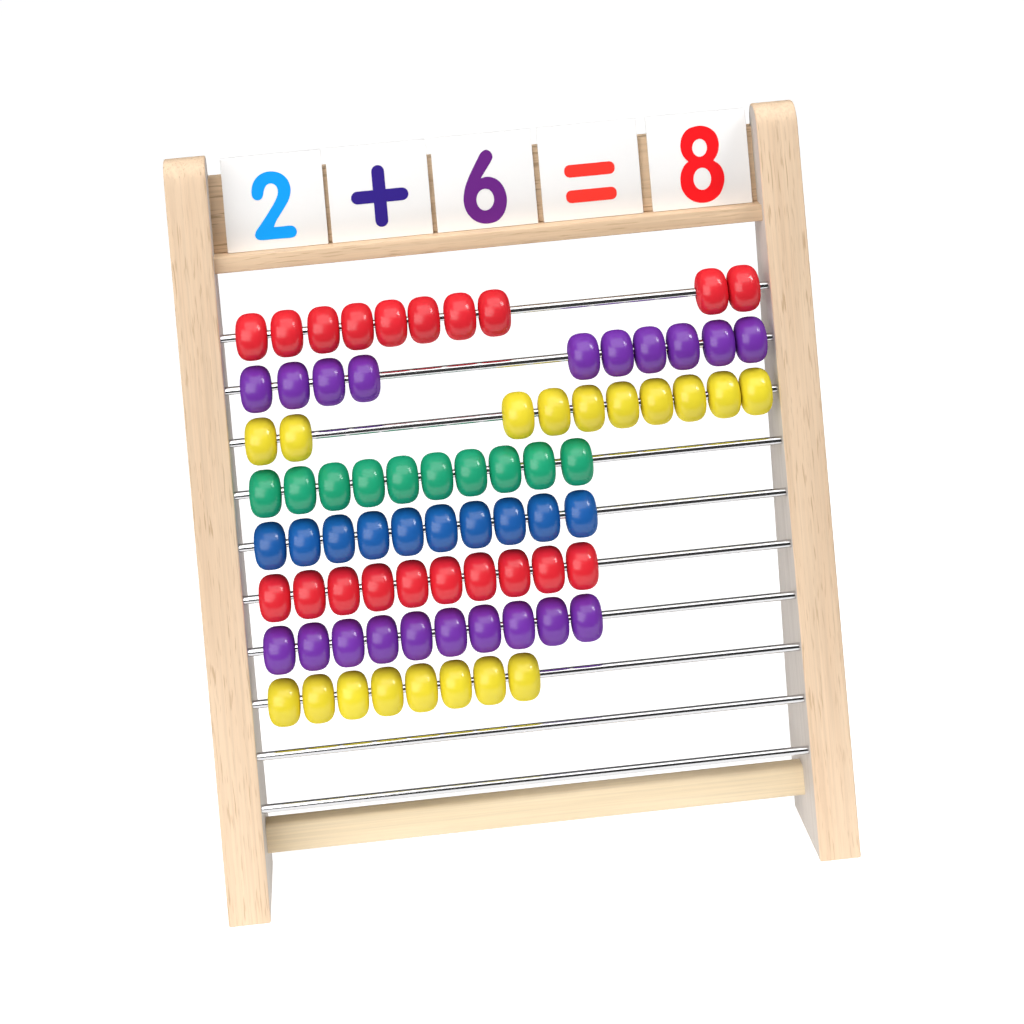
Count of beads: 78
